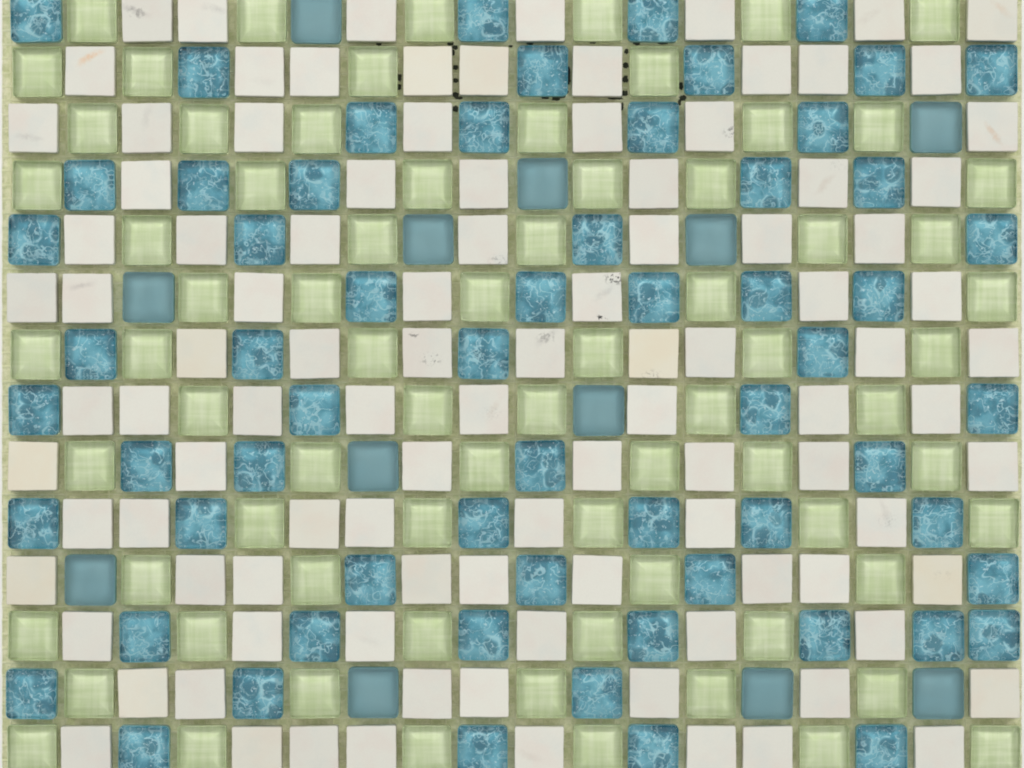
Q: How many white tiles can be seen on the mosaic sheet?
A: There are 103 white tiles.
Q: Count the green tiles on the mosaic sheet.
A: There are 74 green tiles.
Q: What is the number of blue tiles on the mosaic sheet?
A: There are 75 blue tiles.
